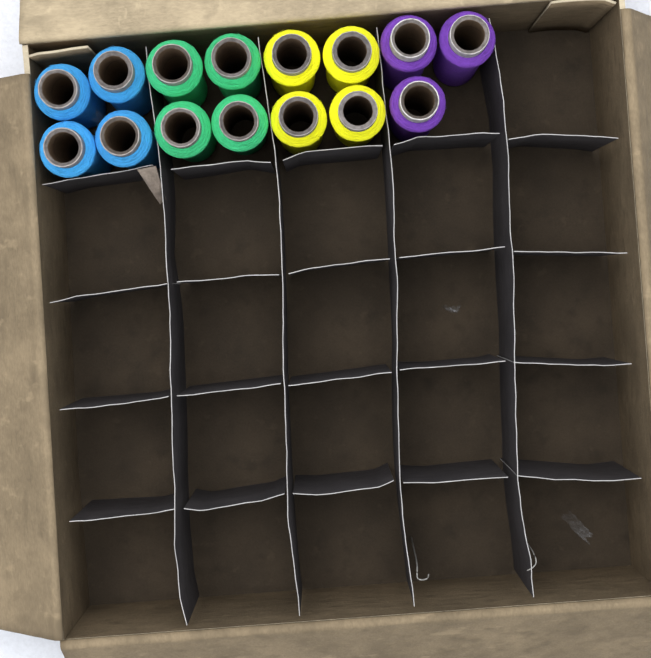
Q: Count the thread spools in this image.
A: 15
